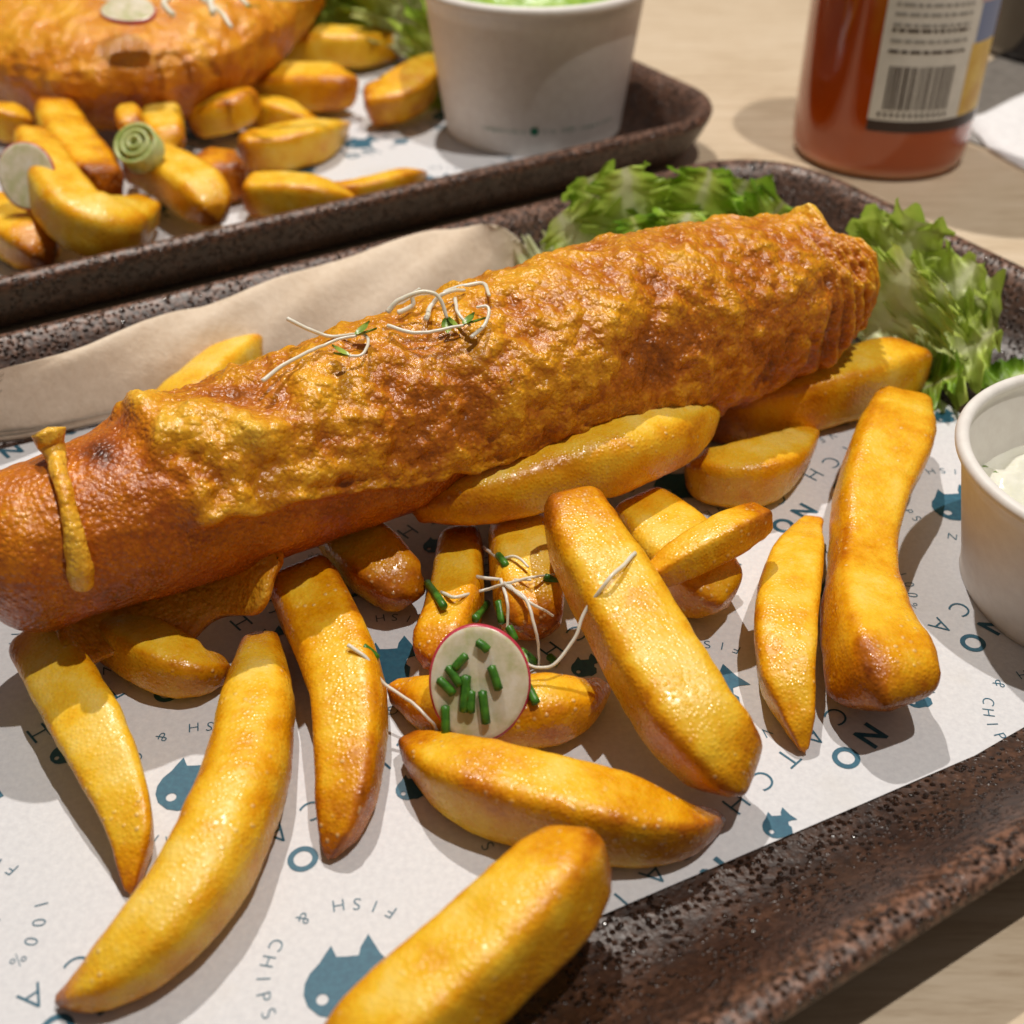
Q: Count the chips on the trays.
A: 35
